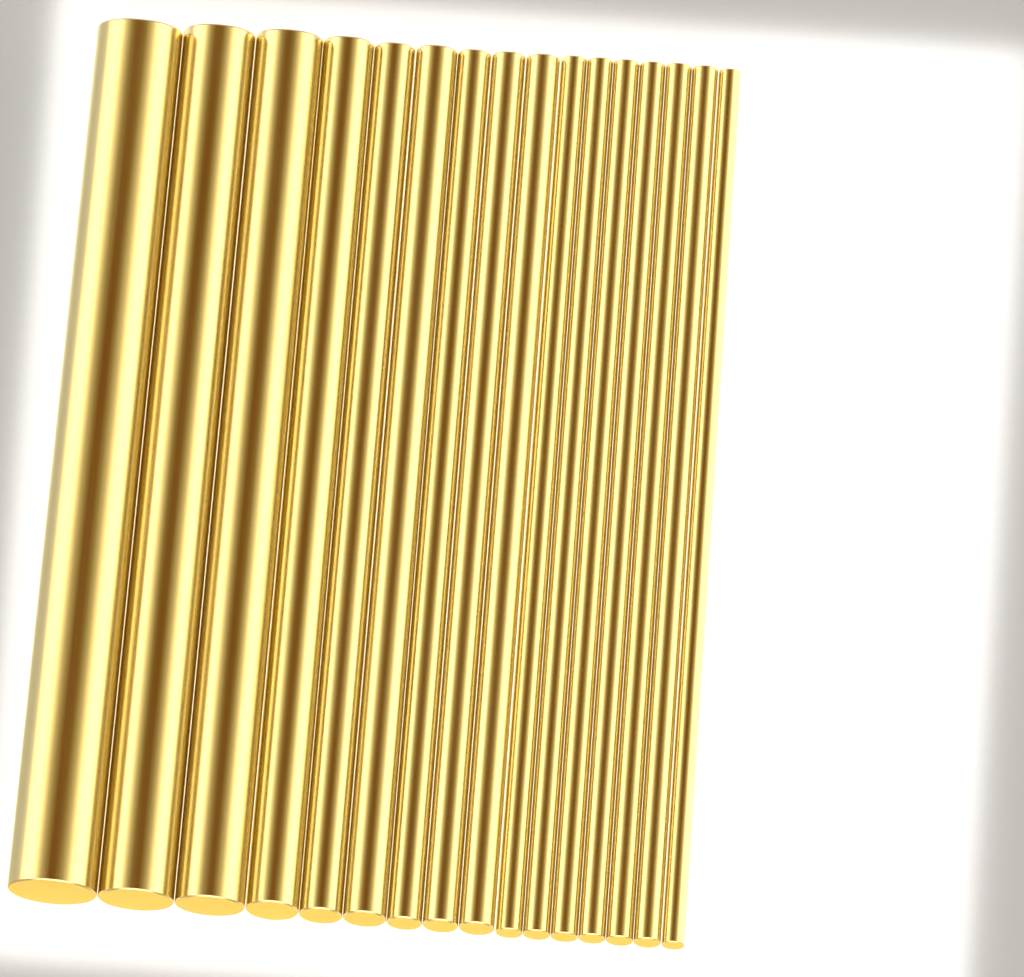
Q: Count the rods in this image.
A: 16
